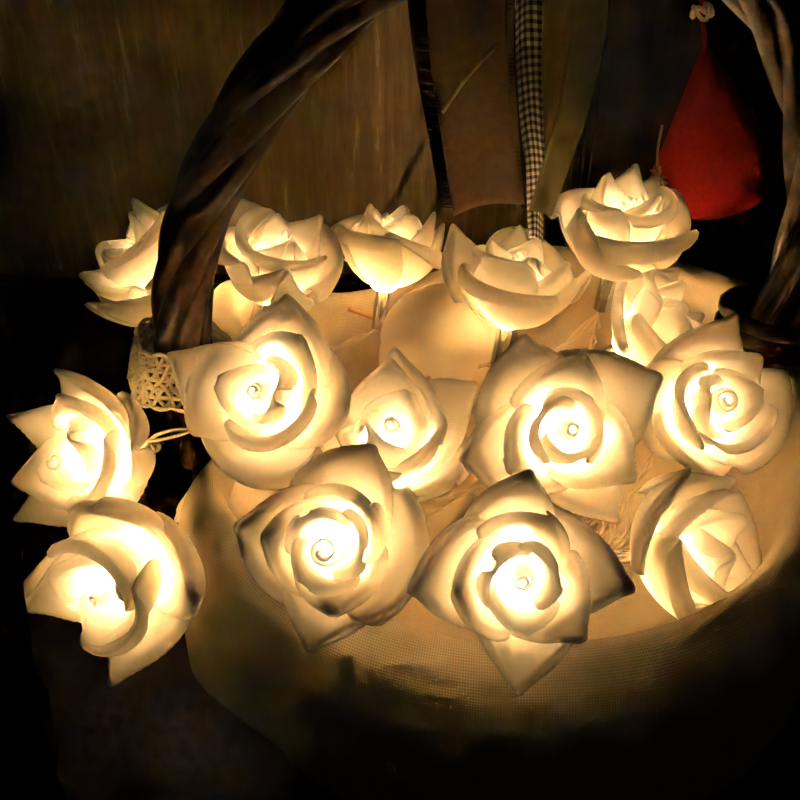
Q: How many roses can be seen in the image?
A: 15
